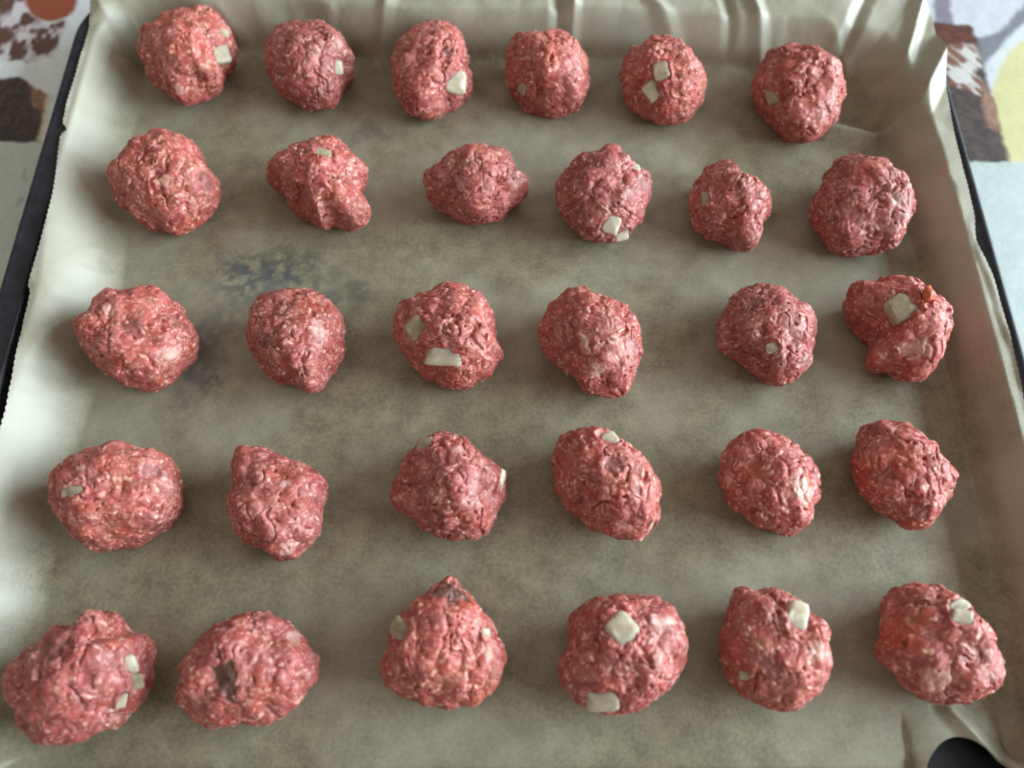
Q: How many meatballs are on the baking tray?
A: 30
